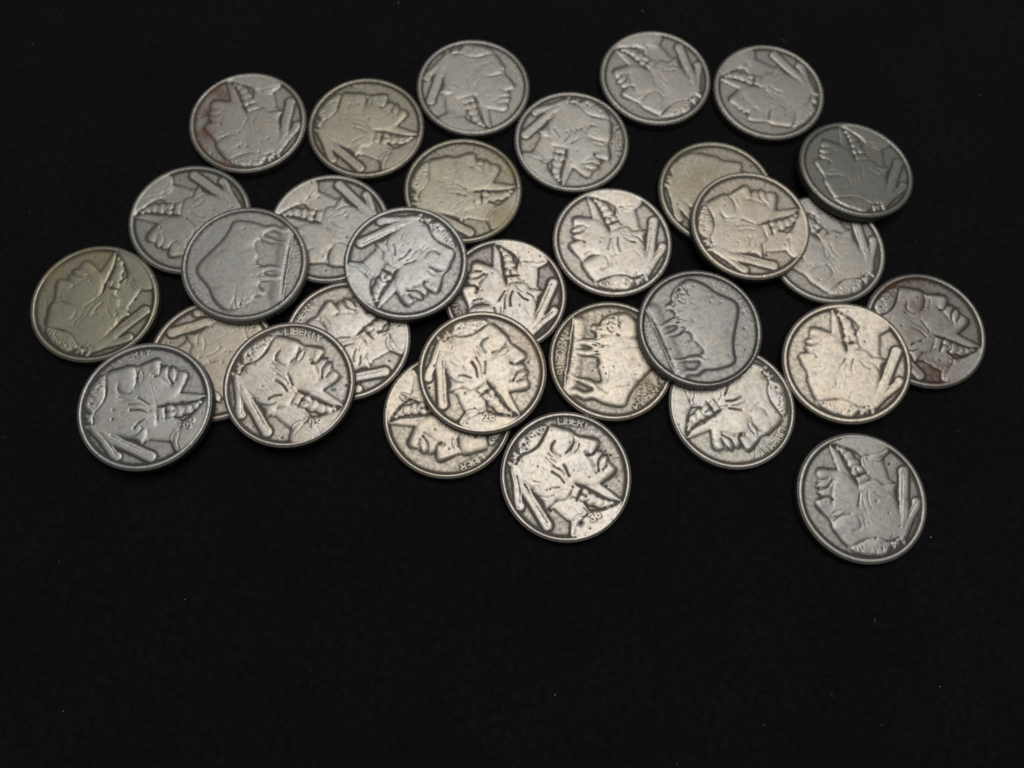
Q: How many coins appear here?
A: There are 31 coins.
